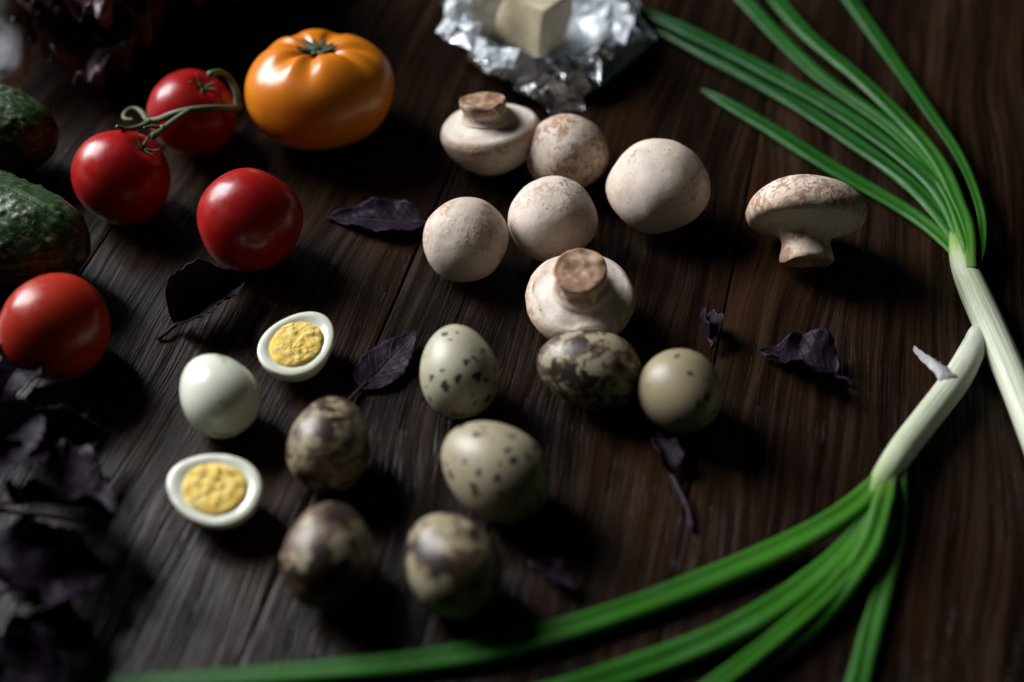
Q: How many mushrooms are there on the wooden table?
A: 7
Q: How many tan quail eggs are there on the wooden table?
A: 7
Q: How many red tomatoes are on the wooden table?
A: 4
